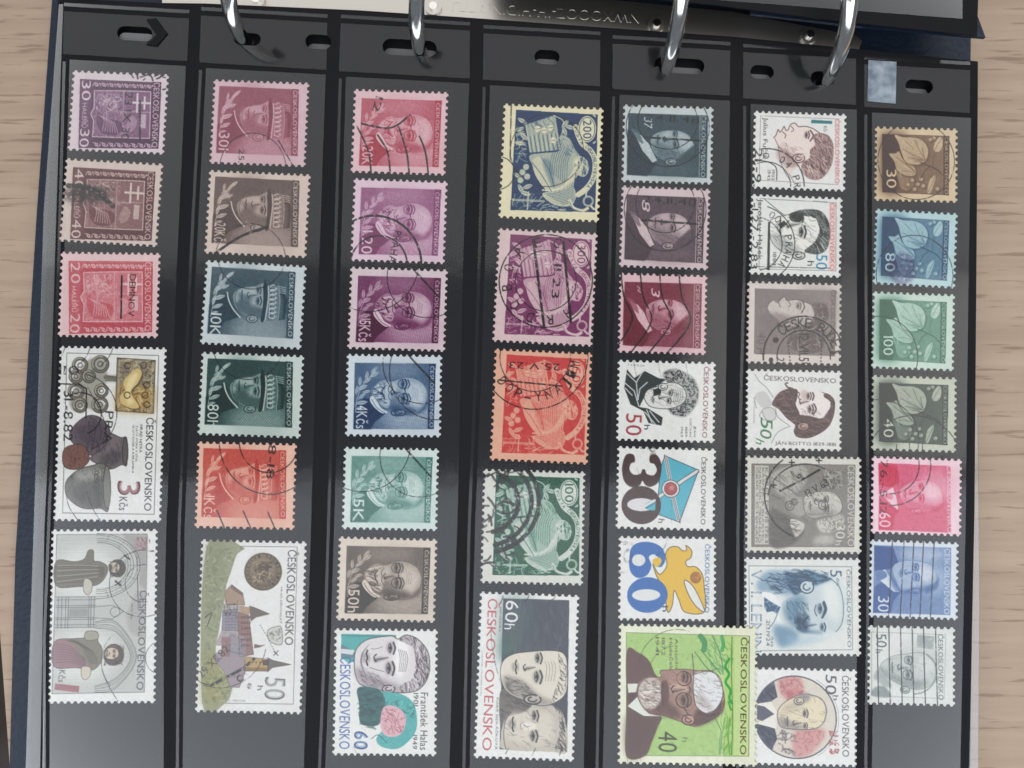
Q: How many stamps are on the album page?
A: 44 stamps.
